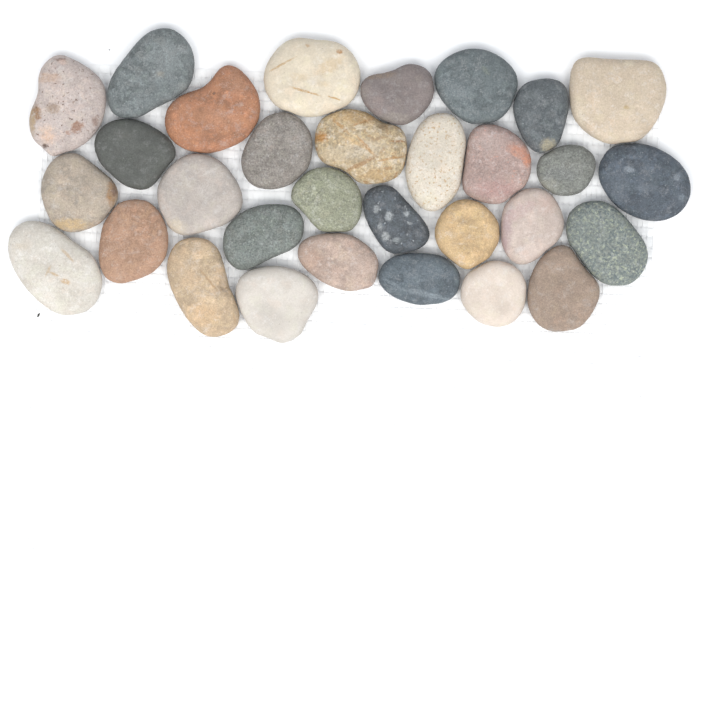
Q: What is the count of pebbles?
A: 31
